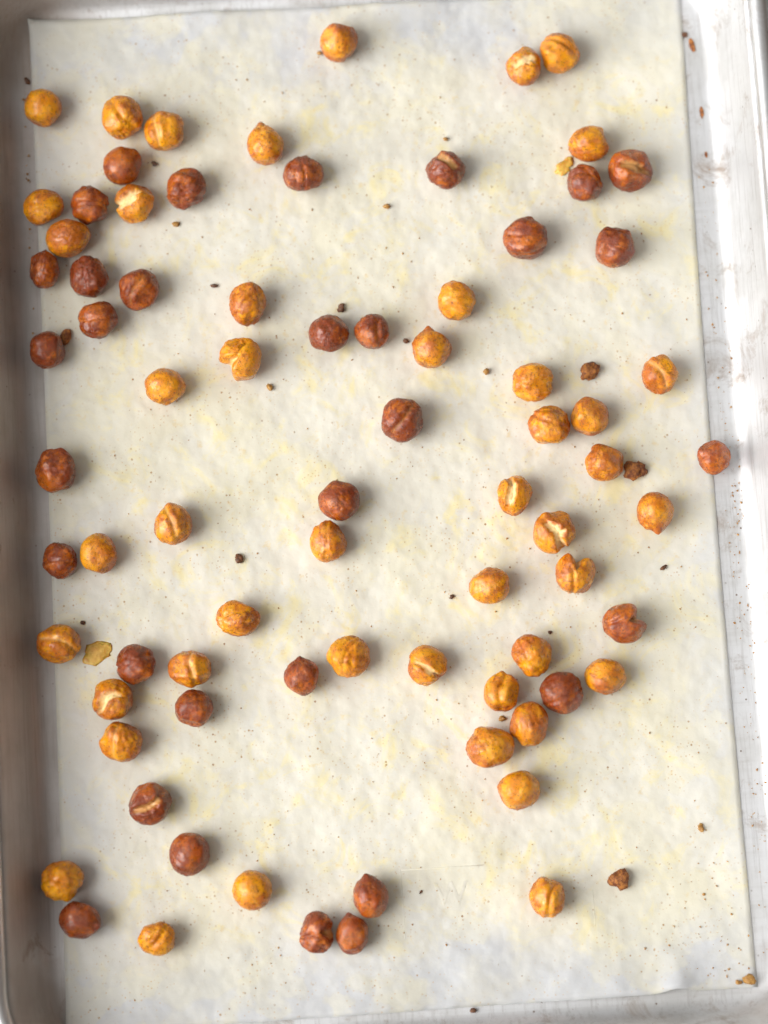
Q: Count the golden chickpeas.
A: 46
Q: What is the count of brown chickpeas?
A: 32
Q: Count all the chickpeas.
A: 78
